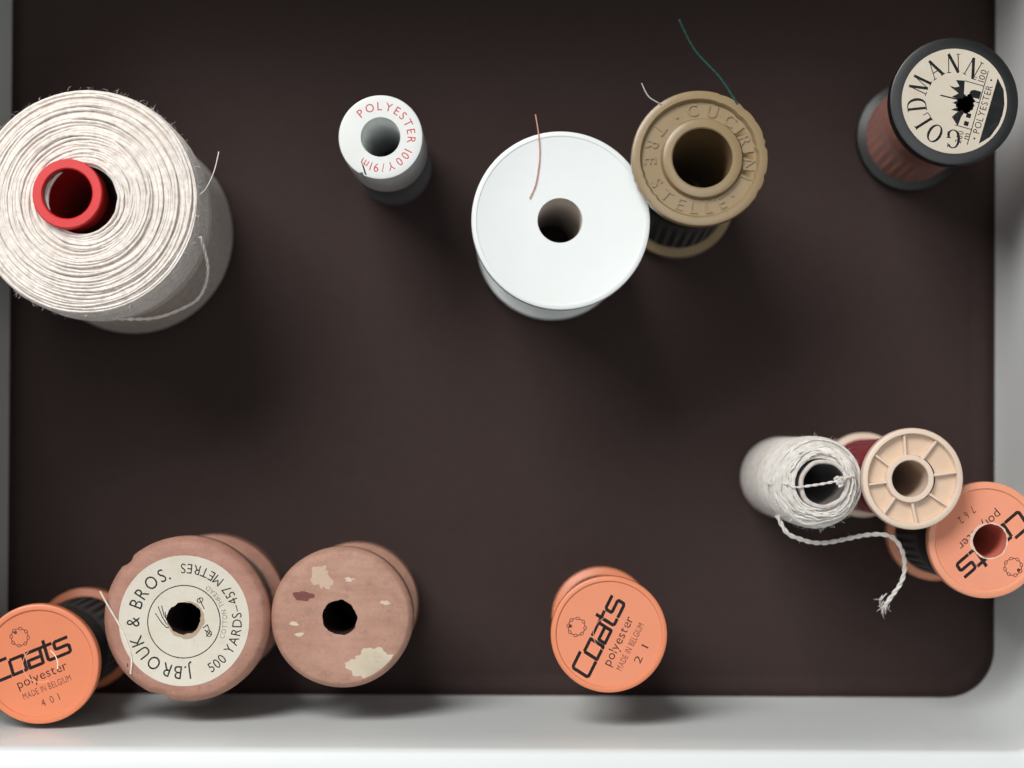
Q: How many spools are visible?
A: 12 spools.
